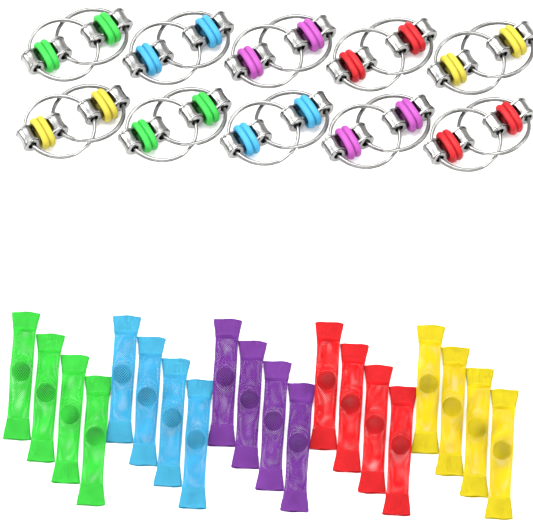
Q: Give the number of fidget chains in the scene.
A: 10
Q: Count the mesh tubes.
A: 20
